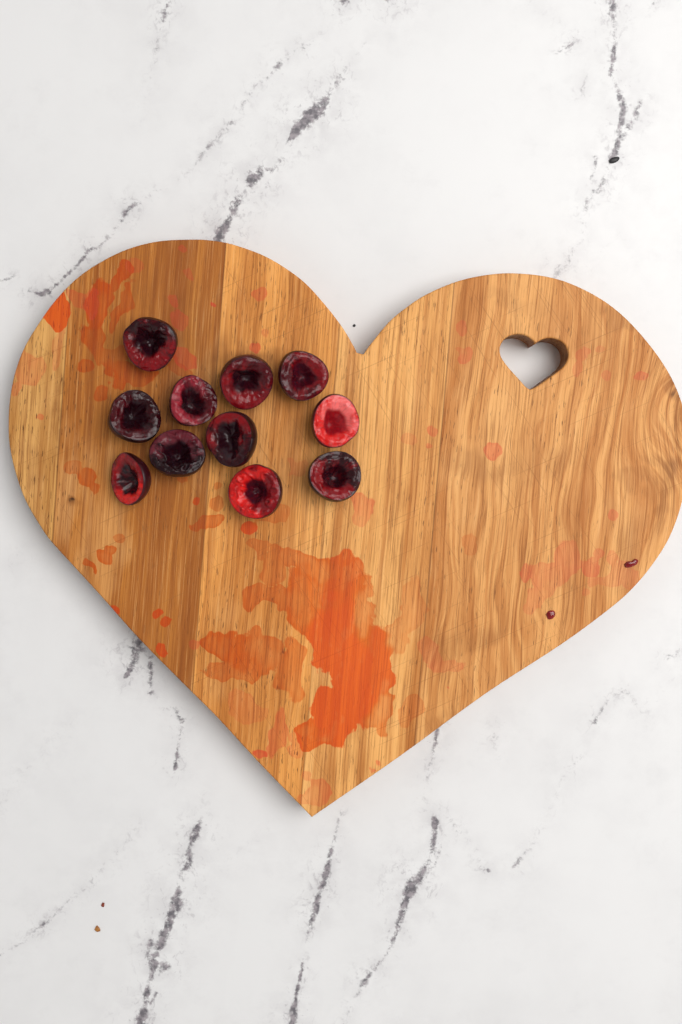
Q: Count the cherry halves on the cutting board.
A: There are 11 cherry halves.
